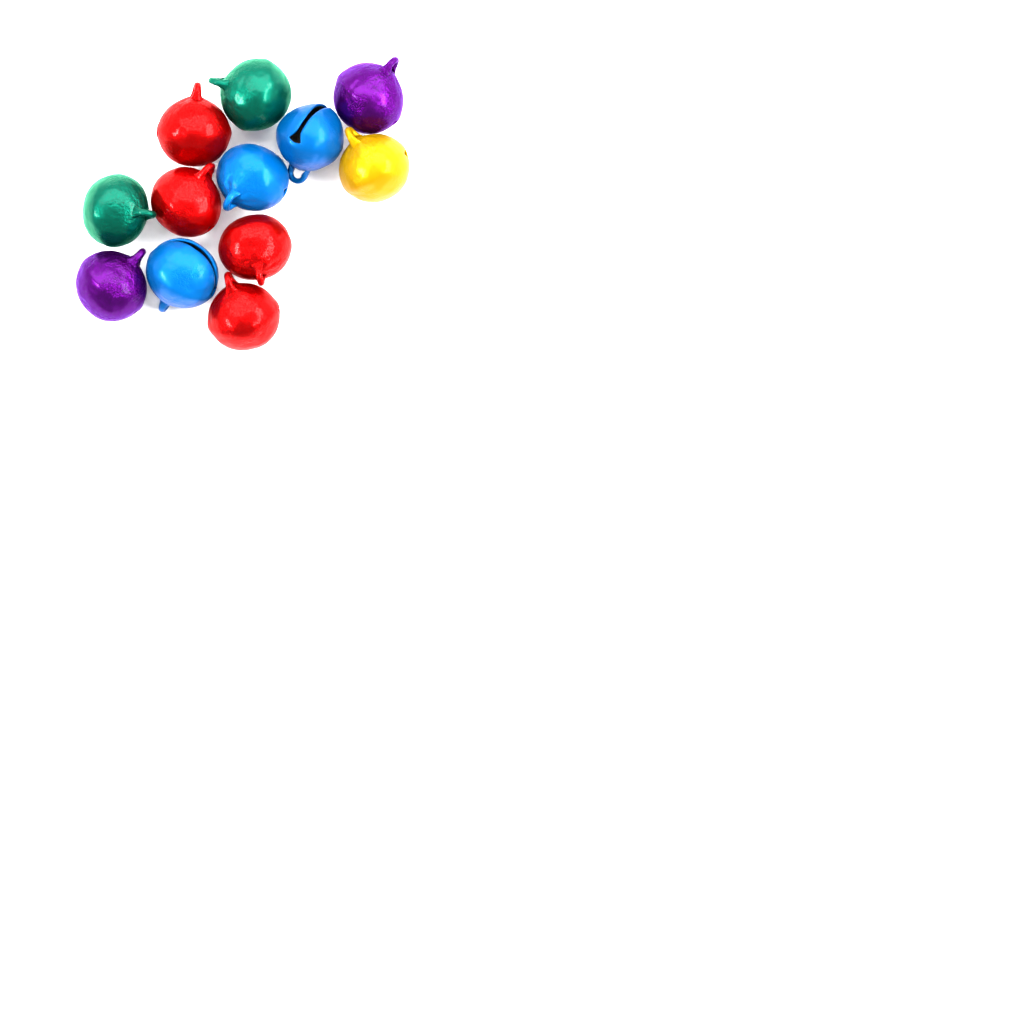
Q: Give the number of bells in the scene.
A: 12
